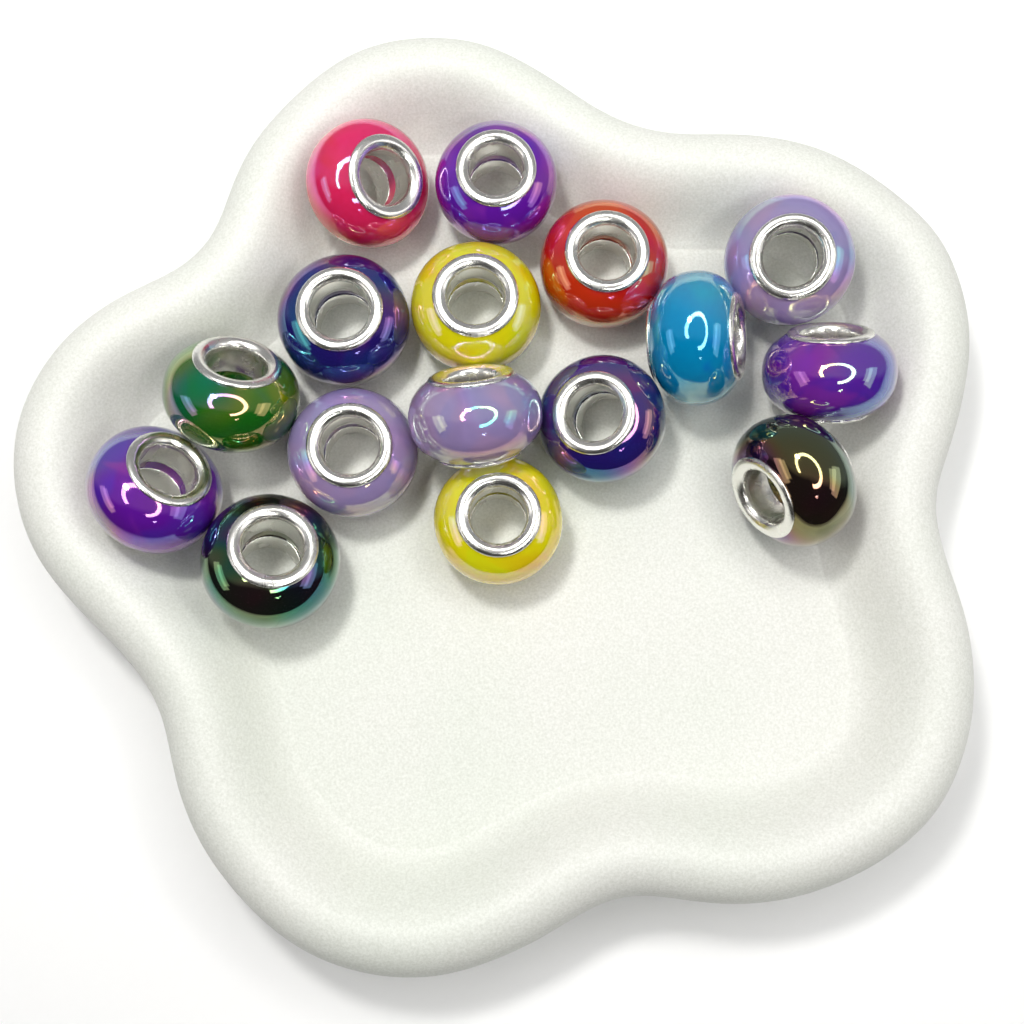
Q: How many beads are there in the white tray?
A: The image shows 16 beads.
